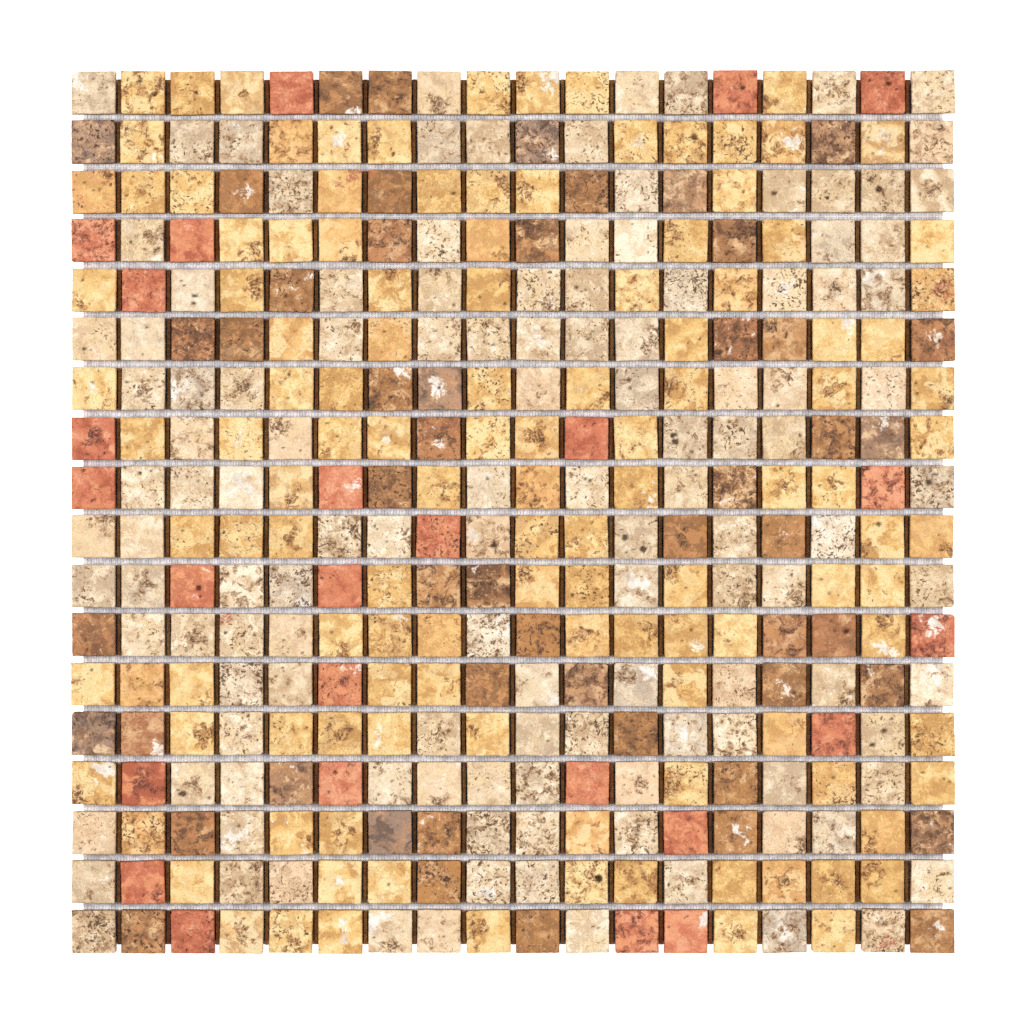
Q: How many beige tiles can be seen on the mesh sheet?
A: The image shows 125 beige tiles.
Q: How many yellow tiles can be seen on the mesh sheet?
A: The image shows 123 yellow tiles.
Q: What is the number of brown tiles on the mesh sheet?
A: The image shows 51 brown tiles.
